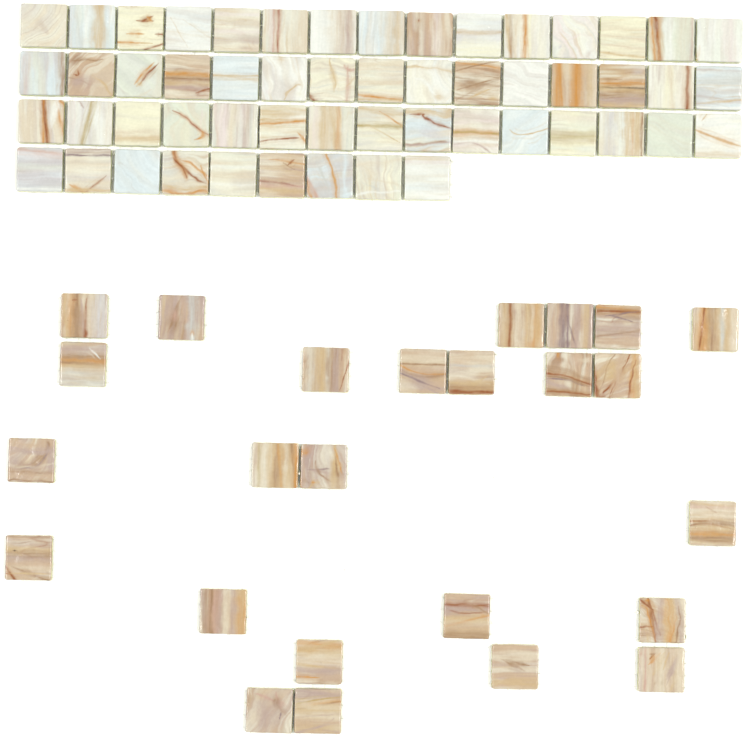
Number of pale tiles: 47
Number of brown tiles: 32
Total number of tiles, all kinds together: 79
